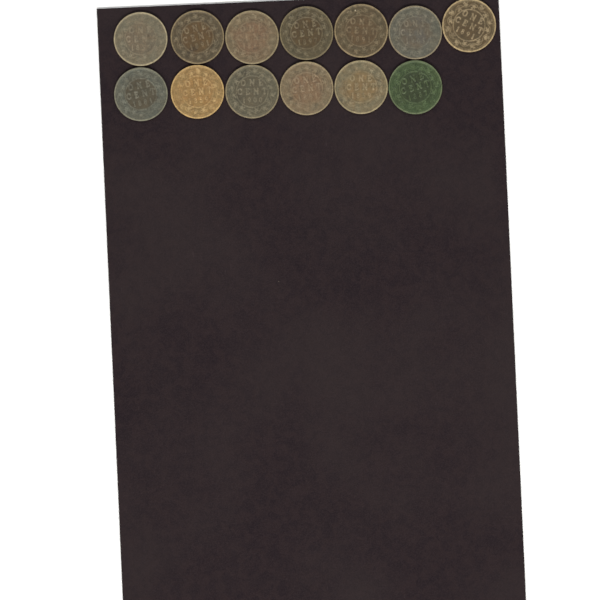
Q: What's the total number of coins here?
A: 13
